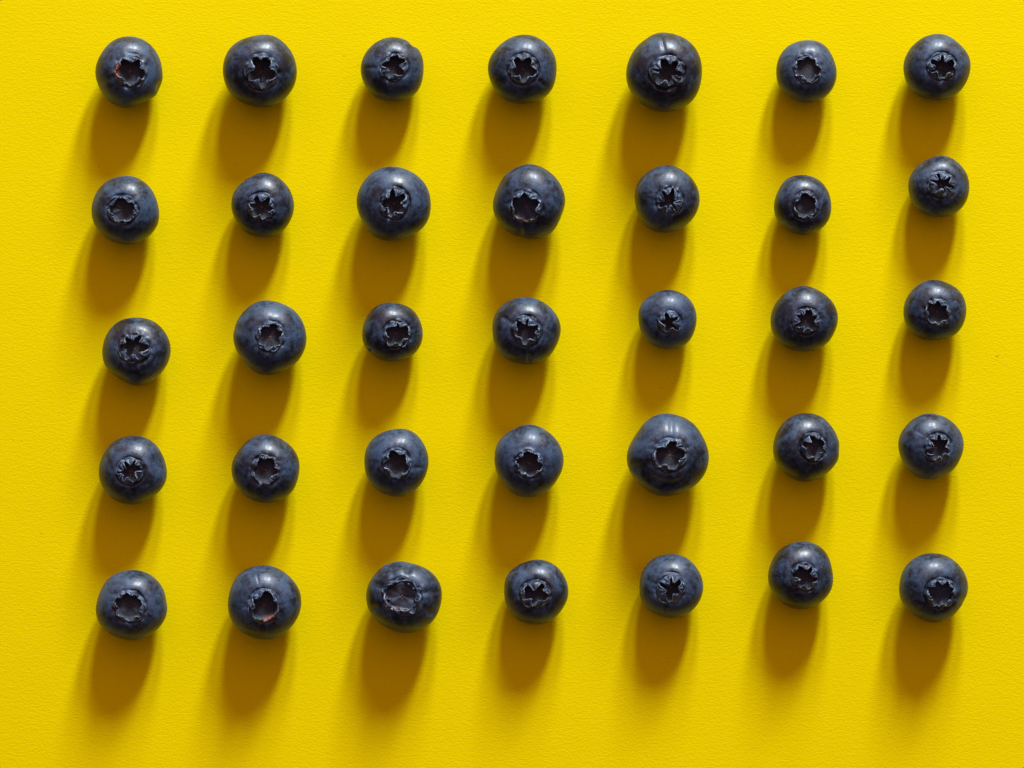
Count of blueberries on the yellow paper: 35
